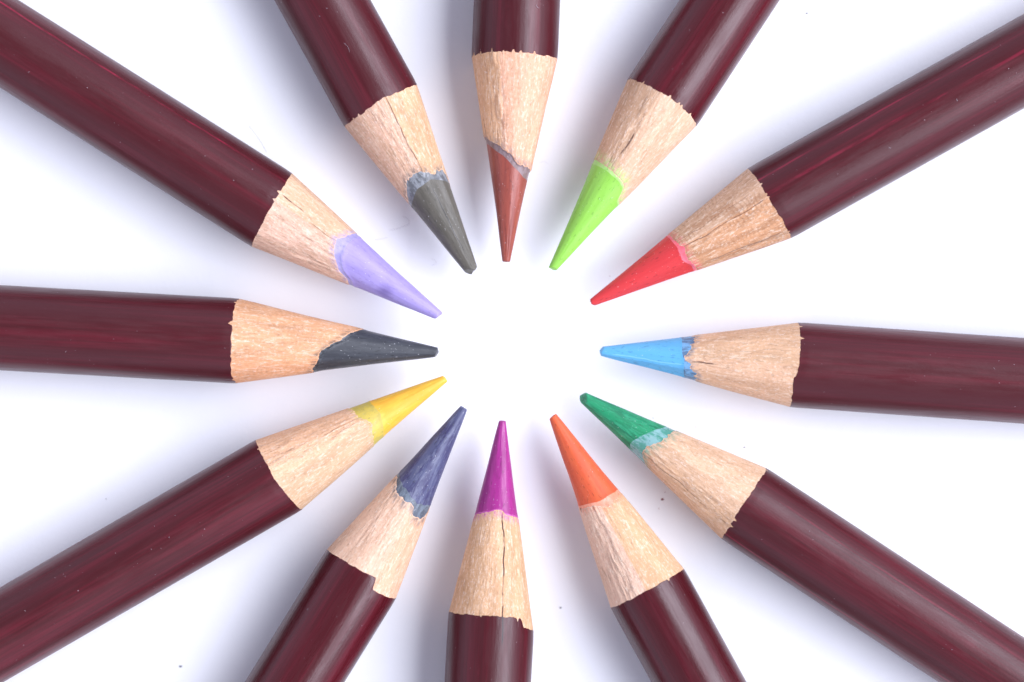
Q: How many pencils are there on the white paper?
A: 12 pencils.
